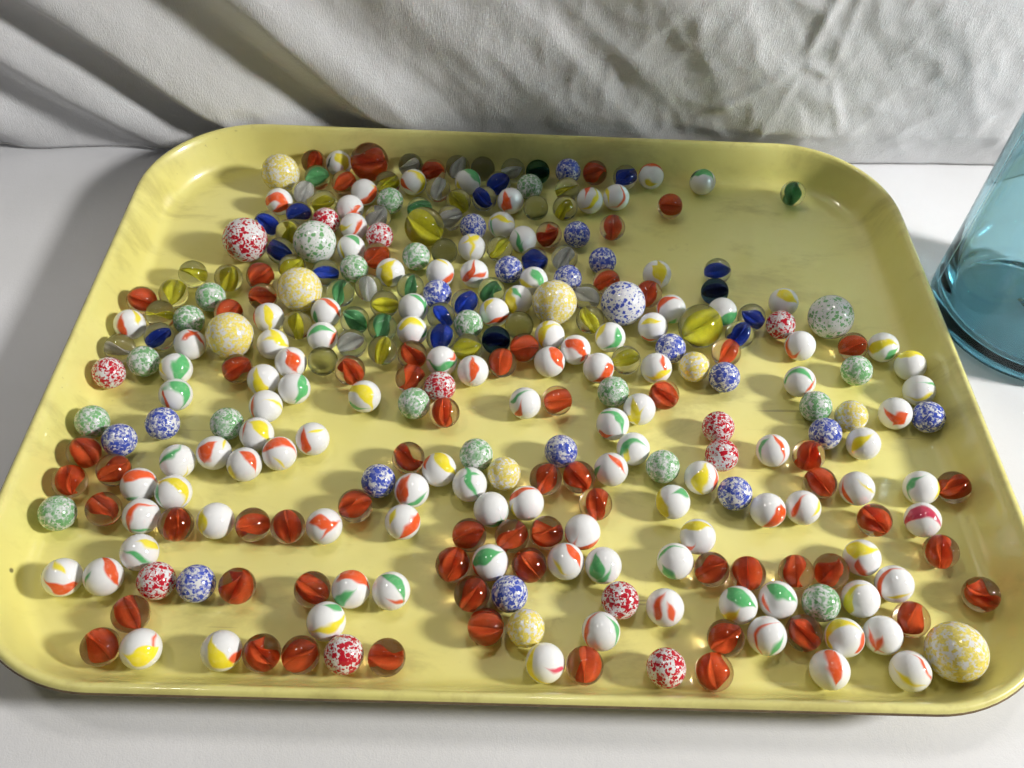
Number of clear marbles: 63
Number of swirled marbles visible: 114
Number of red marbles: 67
